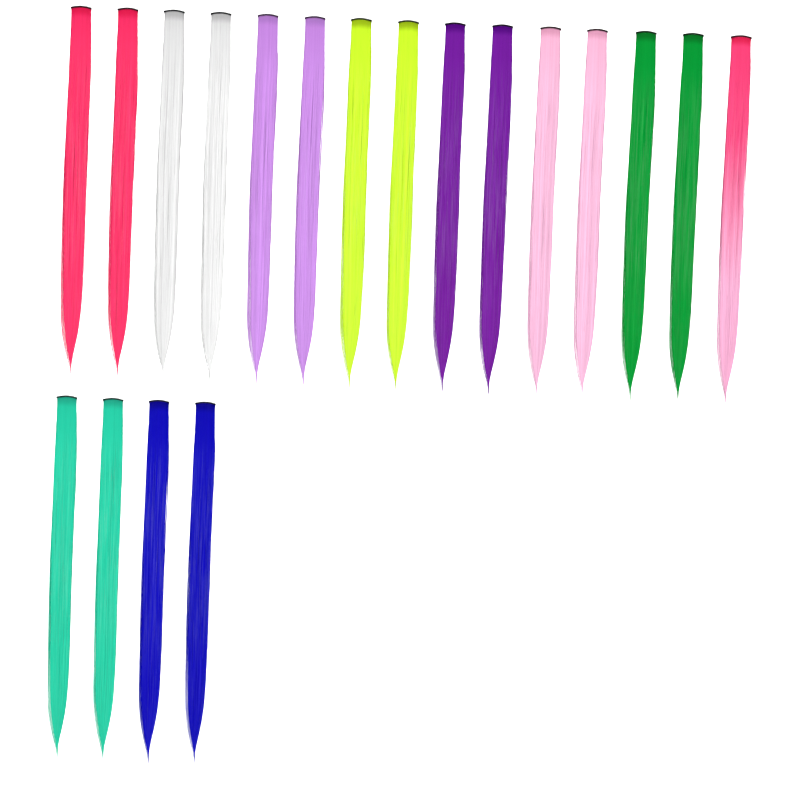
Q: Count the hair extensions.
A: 19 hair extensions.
